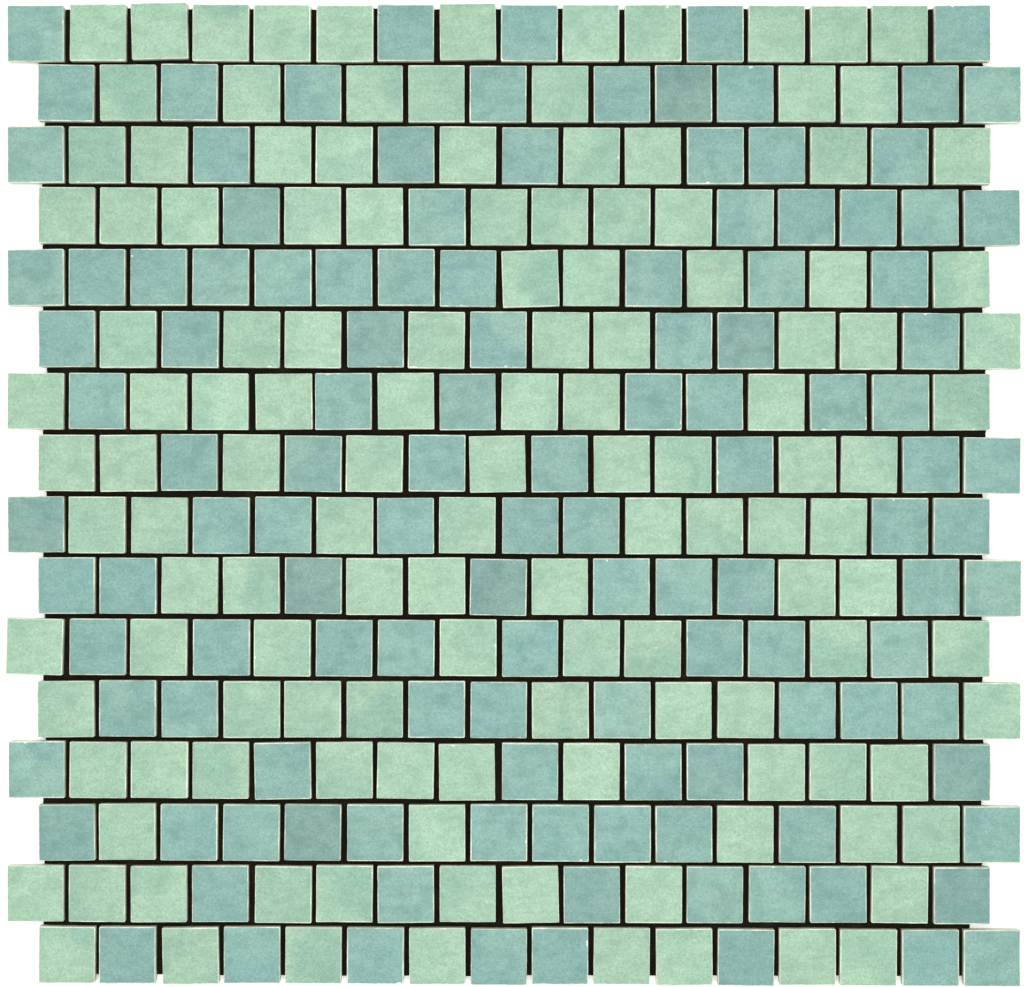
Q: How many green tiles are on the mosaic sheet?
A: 131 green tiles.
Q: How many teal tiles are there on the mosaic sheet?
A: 125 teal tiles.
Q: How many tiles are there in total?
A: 256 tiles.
